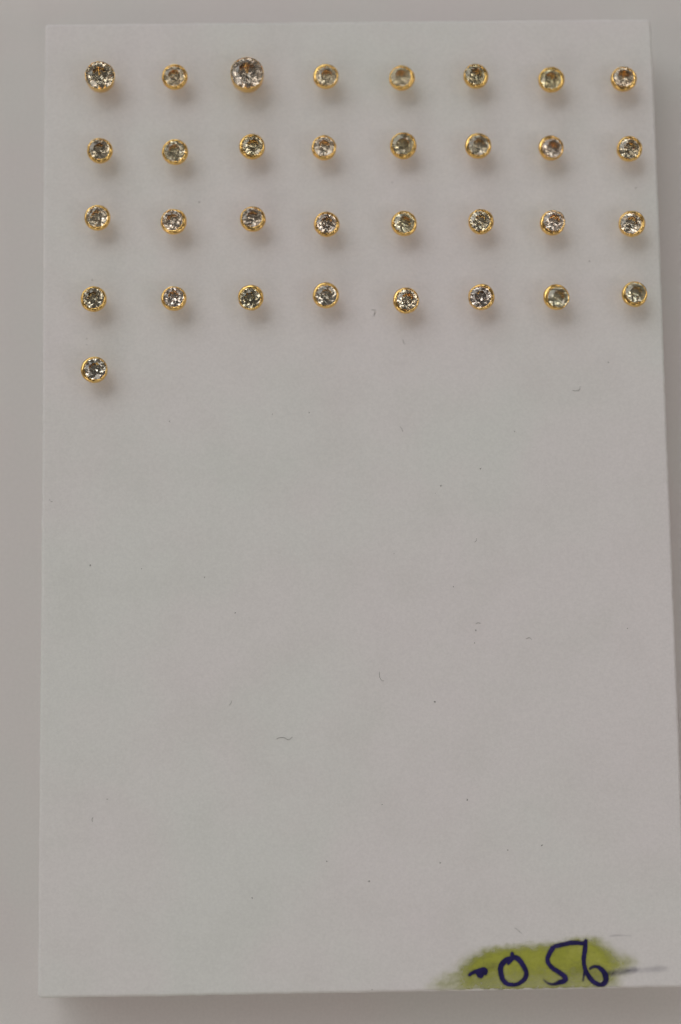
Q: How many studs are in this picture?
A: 33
